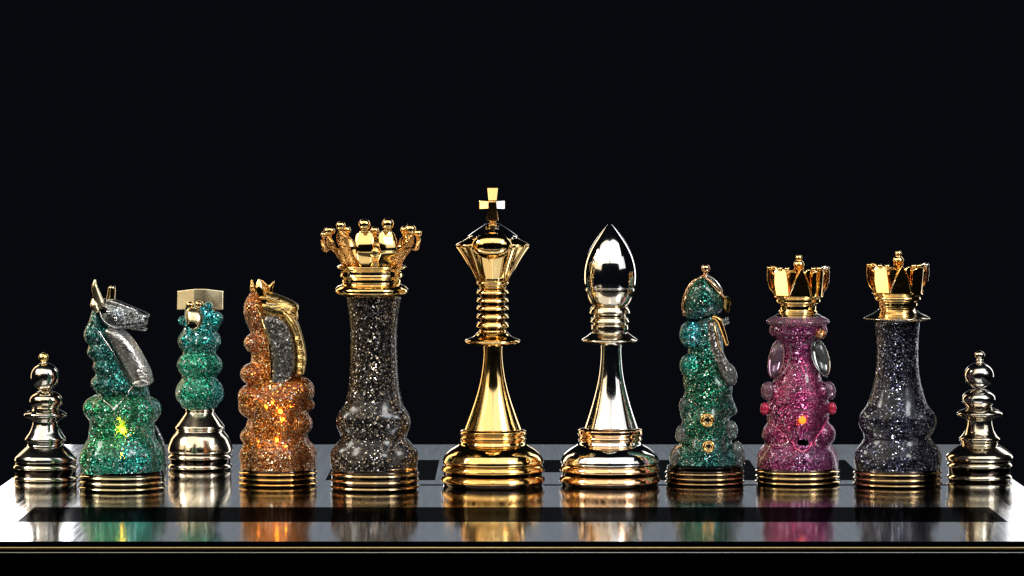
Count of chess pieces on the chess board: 11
